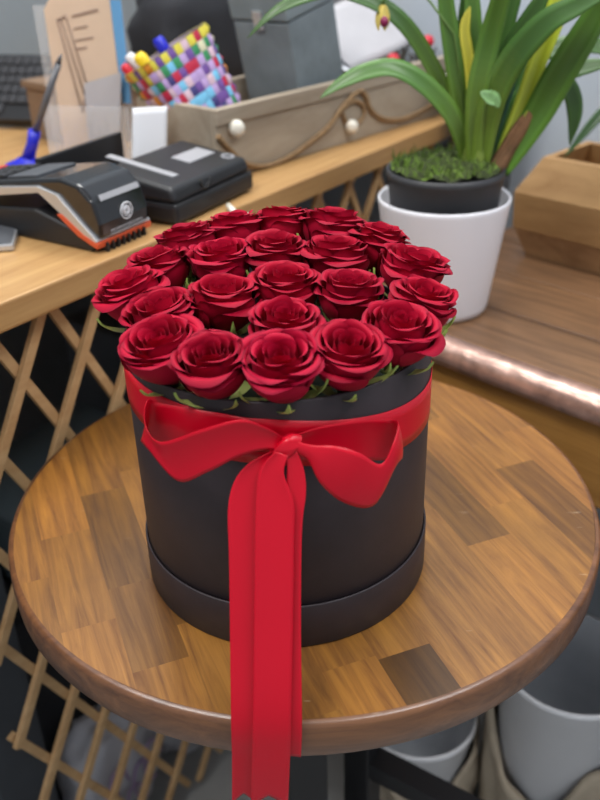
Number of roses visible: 22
